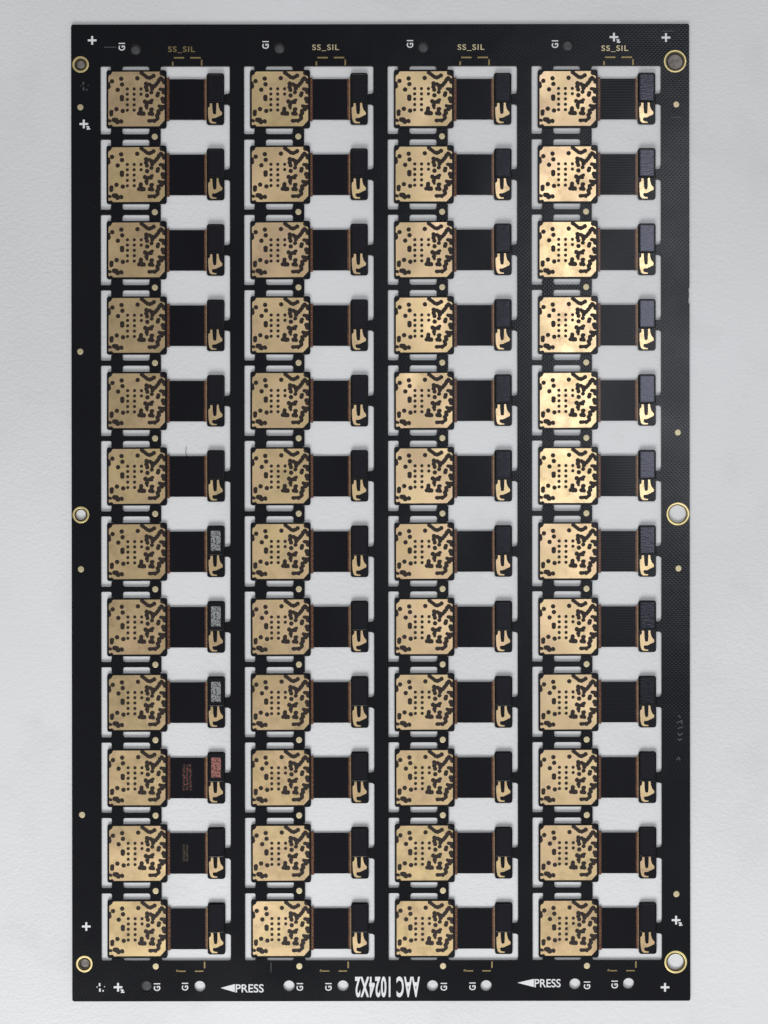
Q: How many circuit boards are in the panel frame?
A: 48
